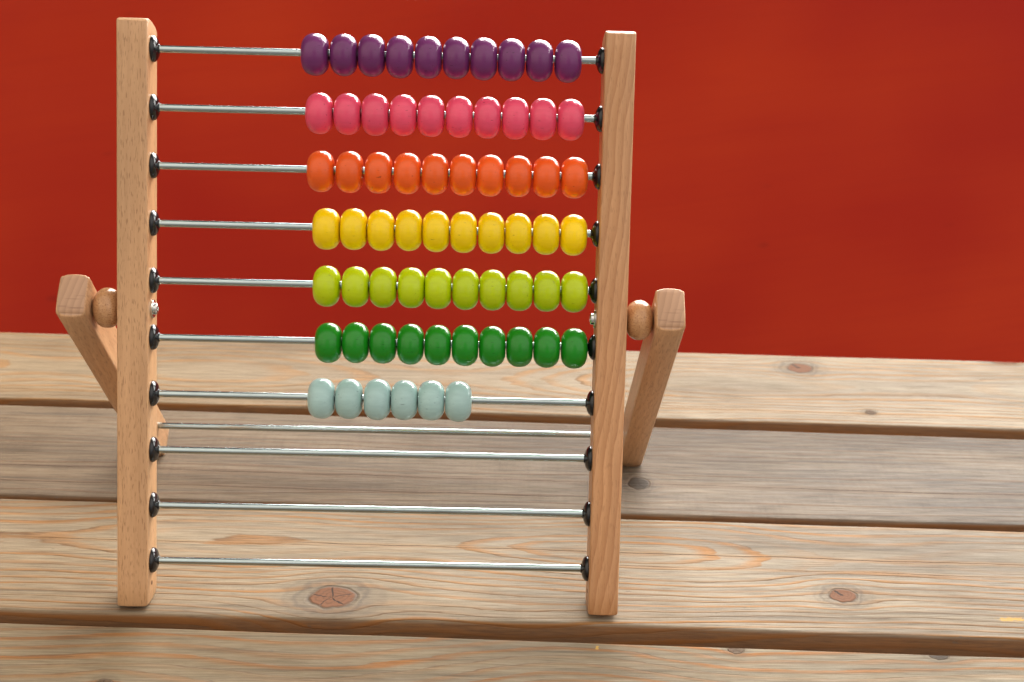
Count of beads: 66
